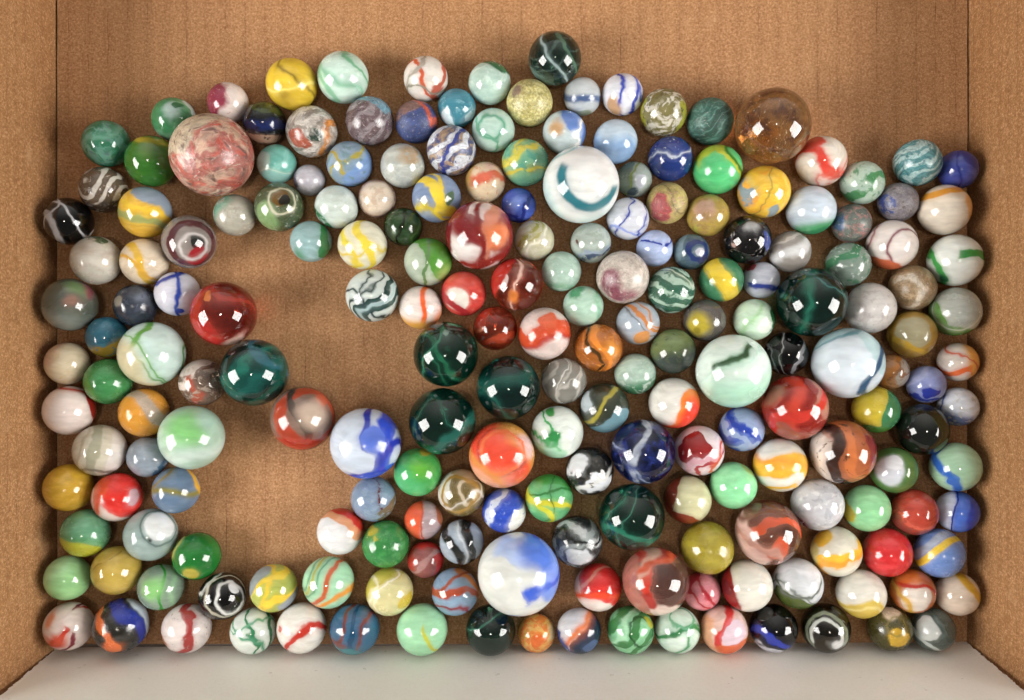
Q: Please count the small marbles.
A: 178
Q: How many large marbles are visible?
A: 24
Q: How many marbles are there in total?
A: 202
